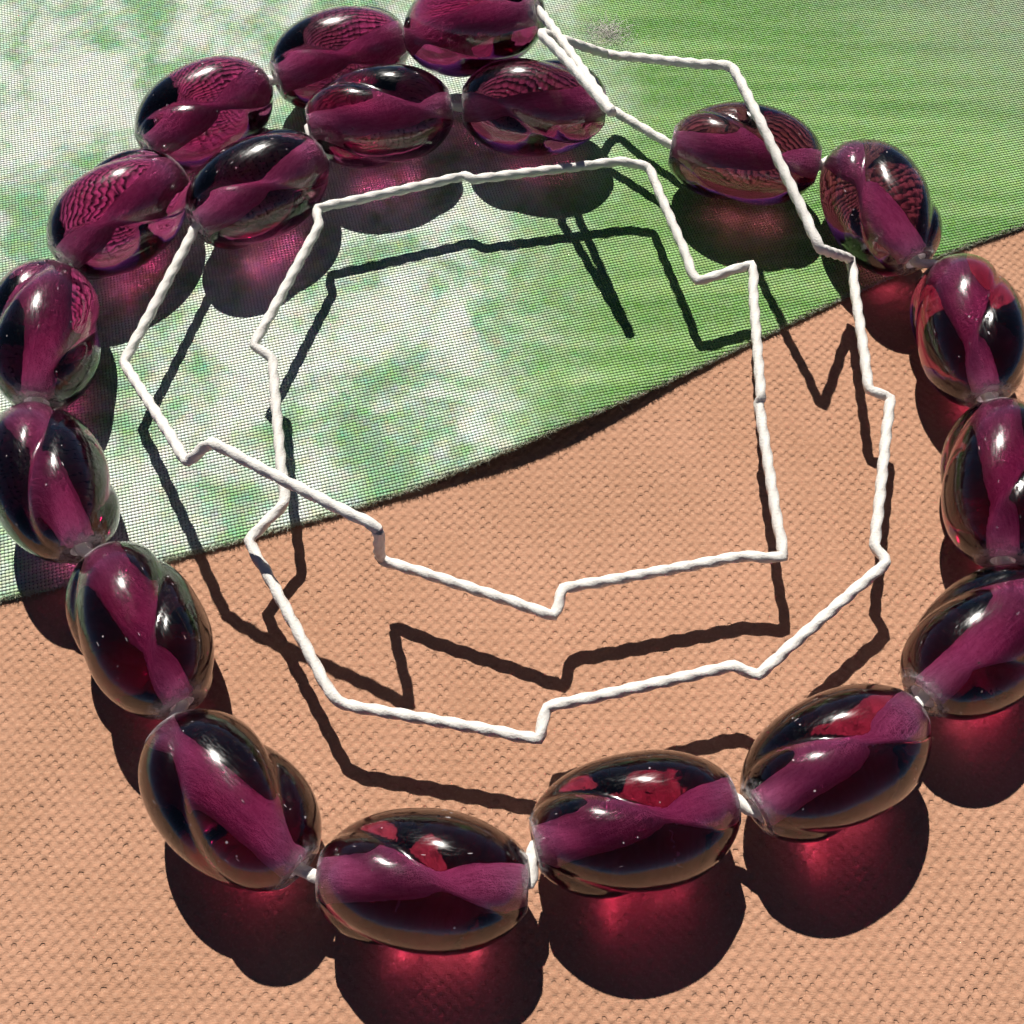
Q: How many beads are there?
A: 19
